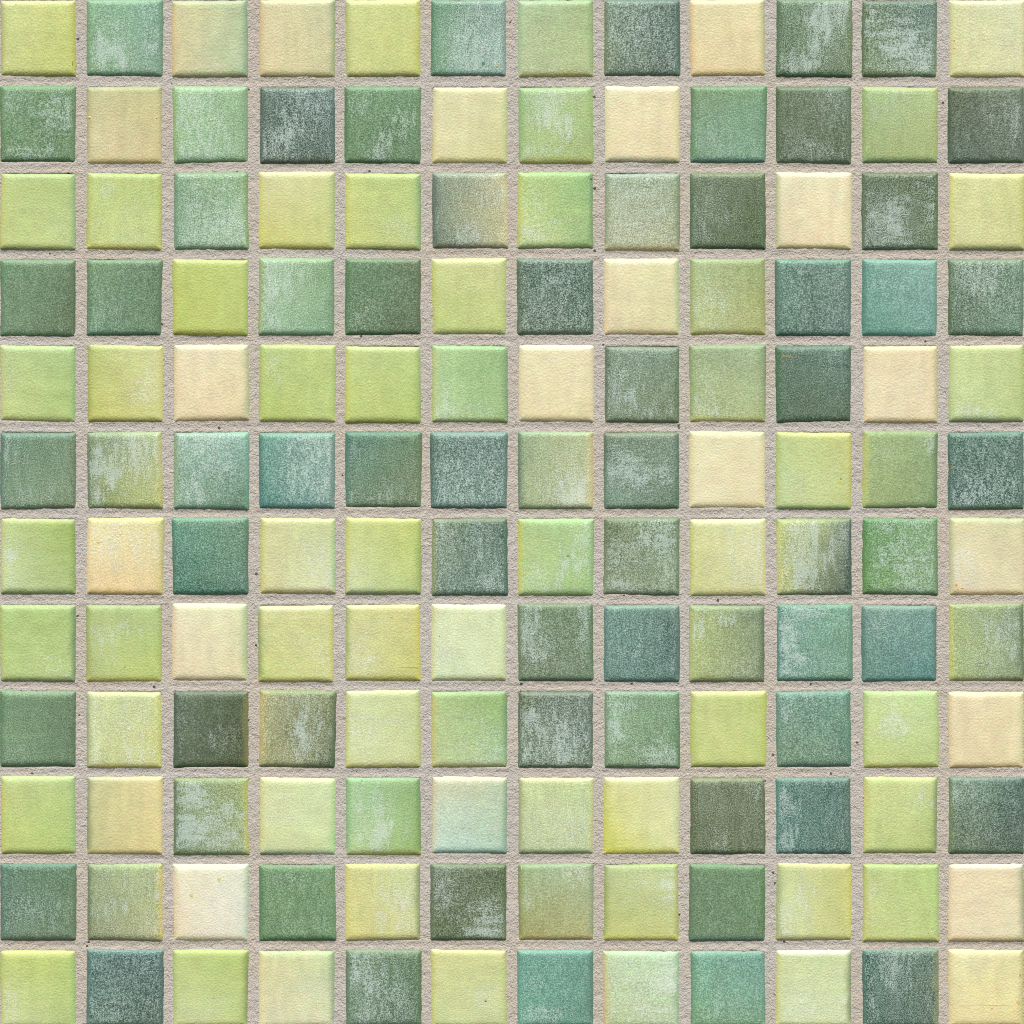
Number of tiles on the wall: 144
